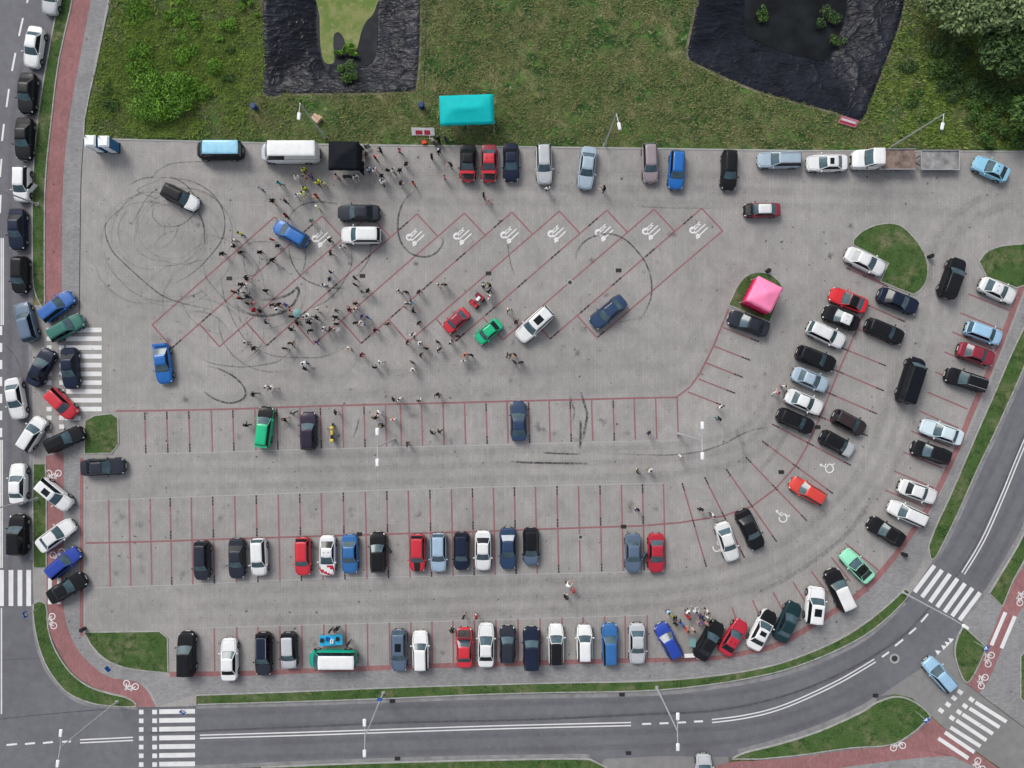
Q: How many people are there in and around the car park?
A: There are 200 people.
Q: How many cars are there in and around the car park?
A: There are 112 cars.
